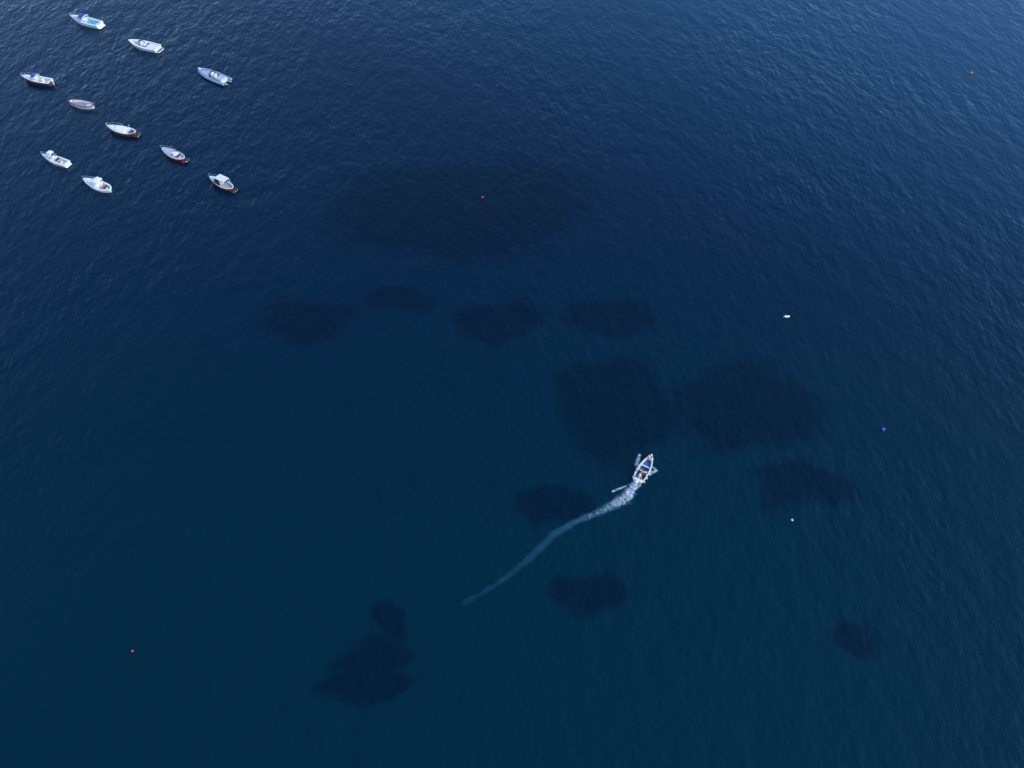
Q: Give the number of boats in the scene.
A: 11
